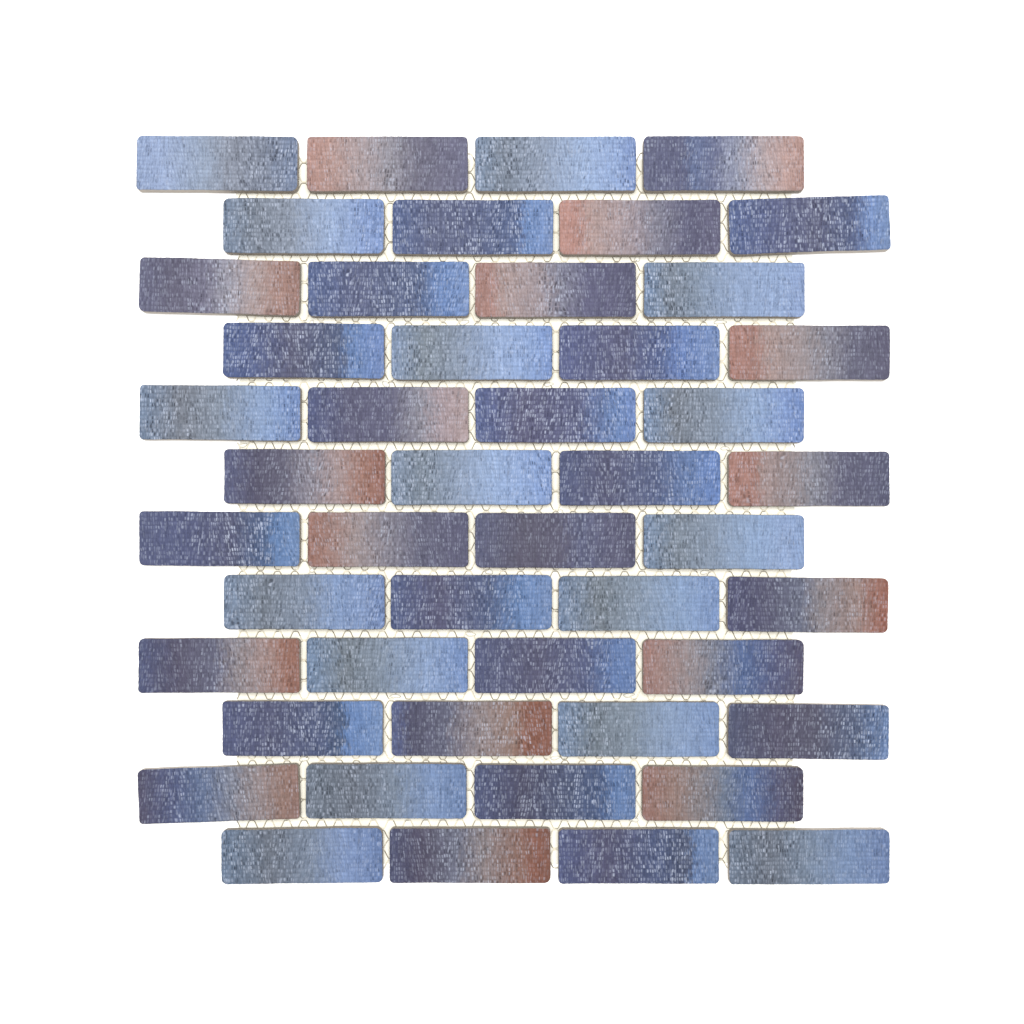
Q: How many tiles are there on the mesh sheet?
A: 48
